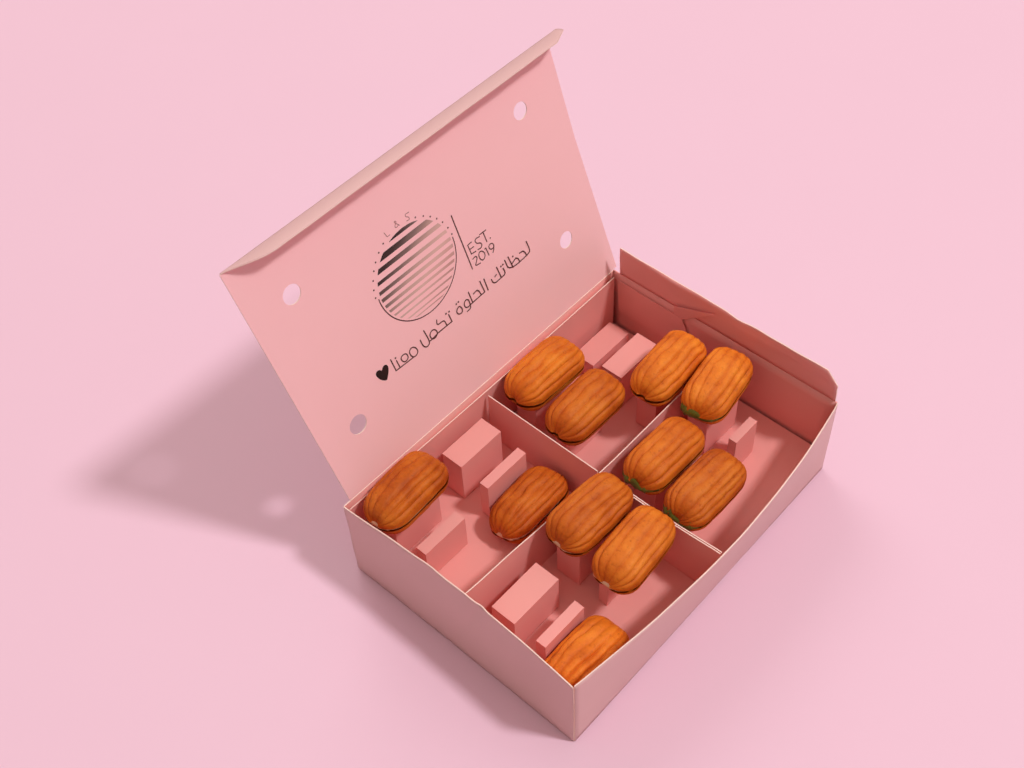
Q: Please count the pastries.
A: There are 11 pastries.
